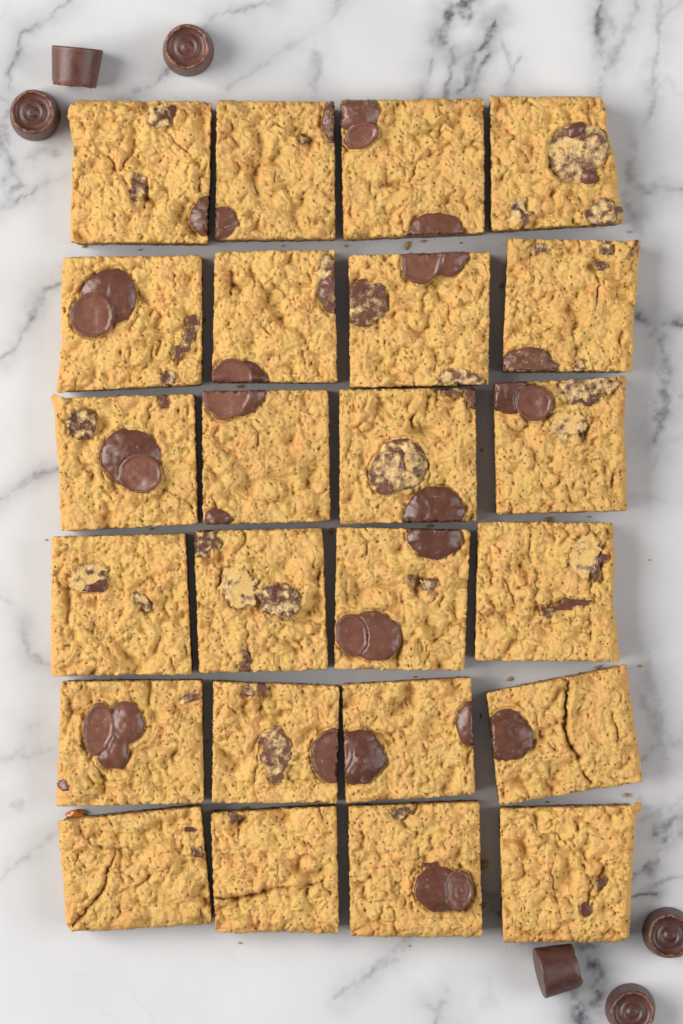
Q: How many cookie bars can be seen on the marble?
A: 24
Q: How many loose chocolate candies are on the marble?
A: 6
